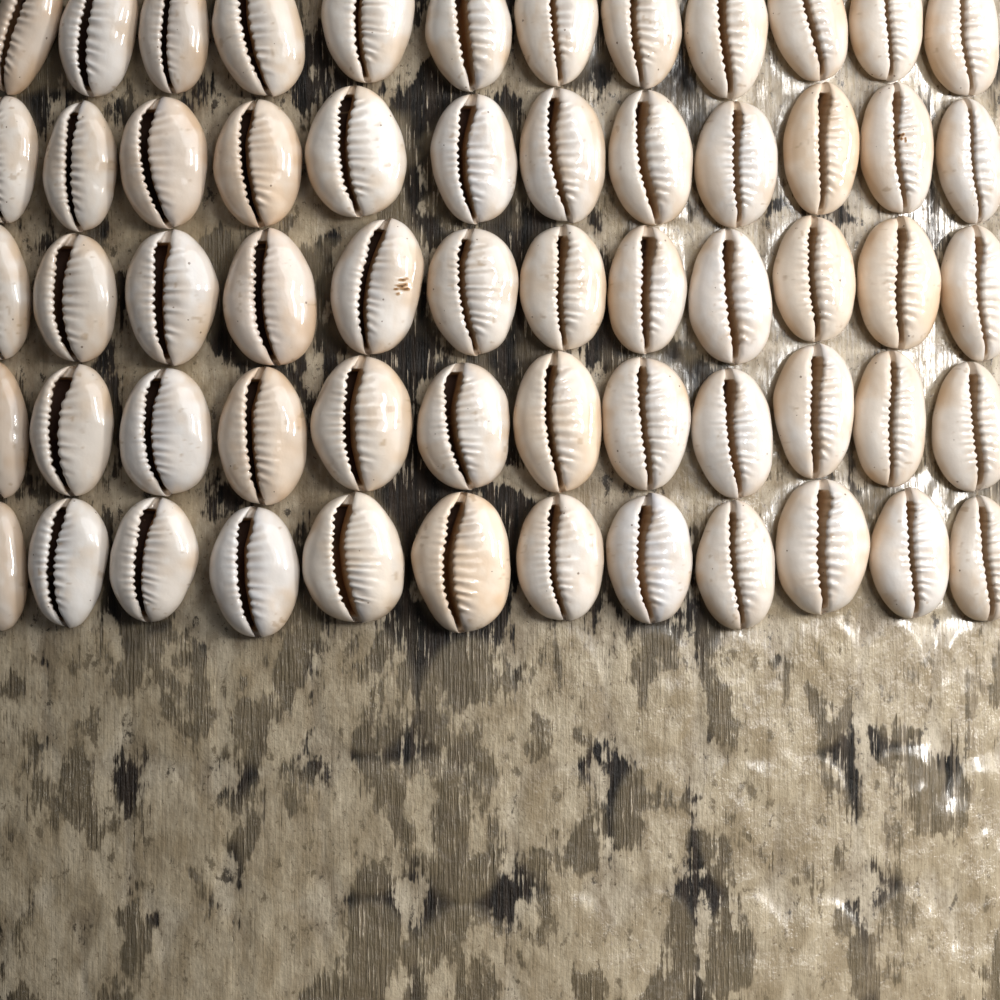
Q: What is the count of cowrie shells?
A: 60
